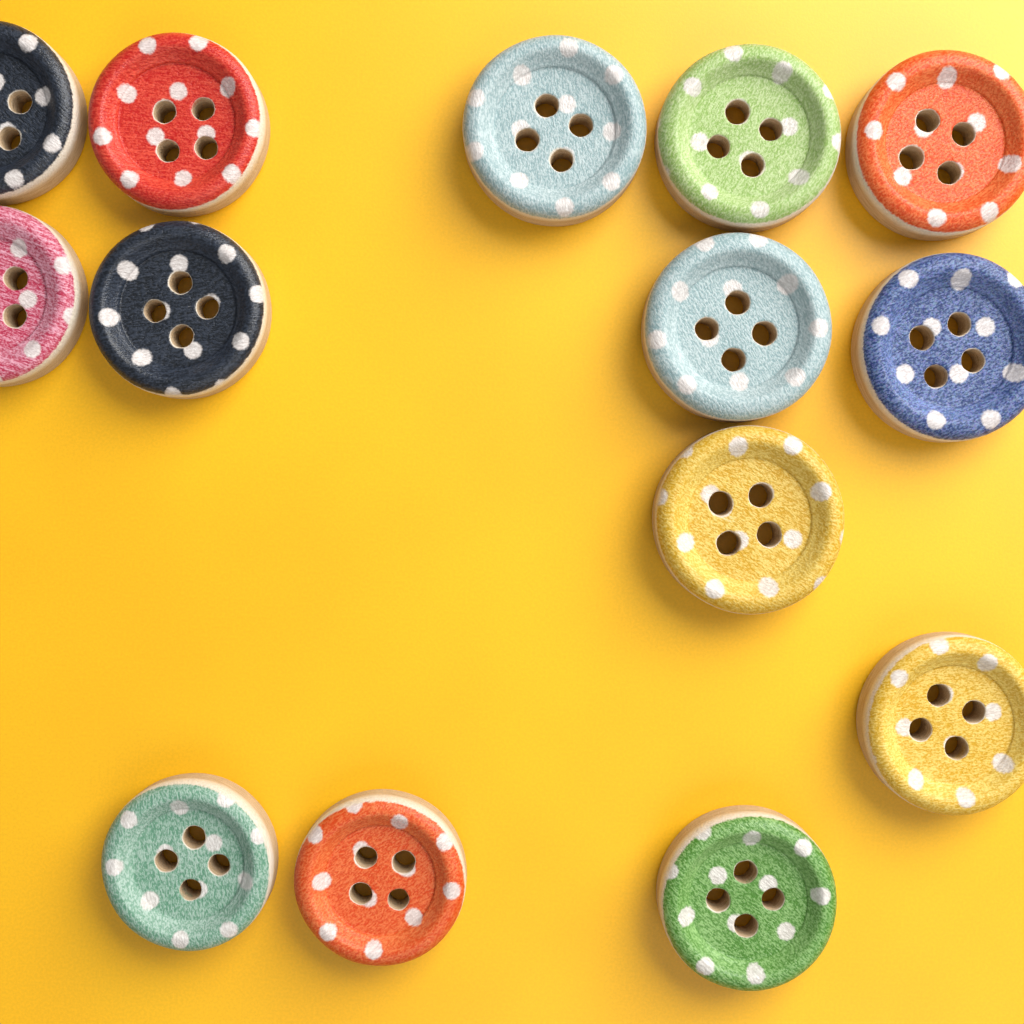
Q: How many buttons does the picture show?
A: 14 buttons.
